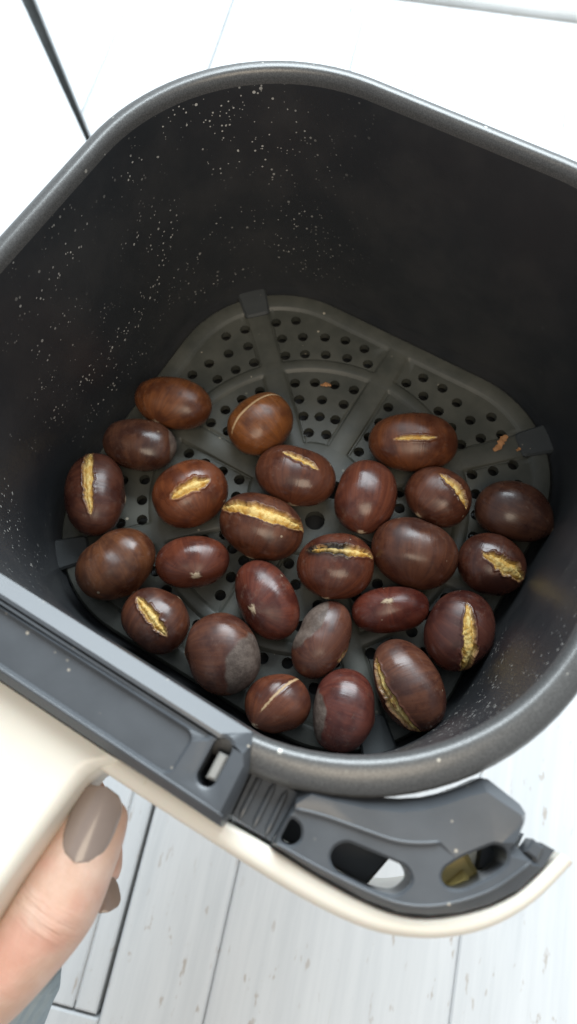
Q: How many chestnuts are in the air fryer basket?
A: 25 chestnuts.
